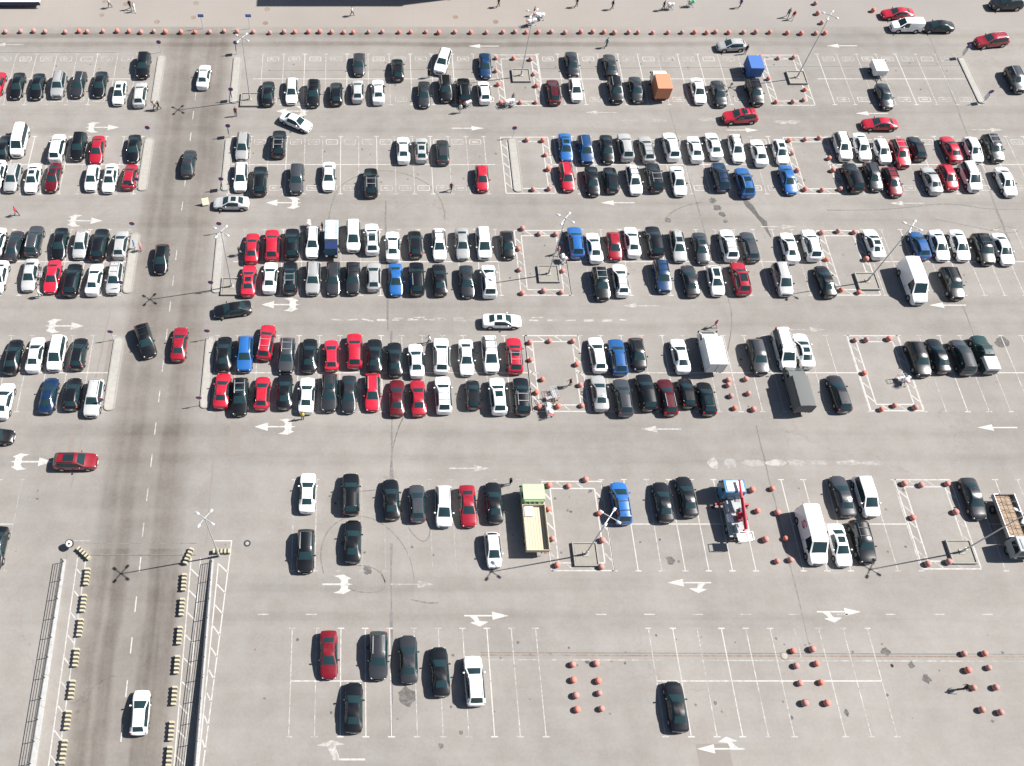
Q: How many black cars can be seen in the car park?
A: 107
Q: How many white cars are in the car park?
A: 96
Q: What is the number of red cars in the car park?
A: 35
